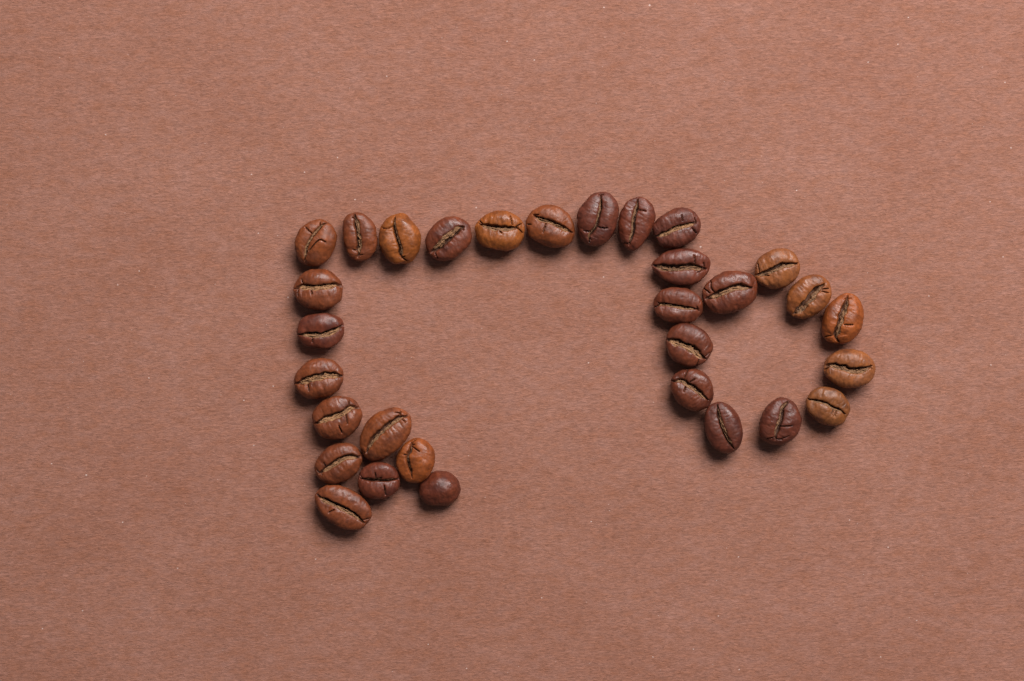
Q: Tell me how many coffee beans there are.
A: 31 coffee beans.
